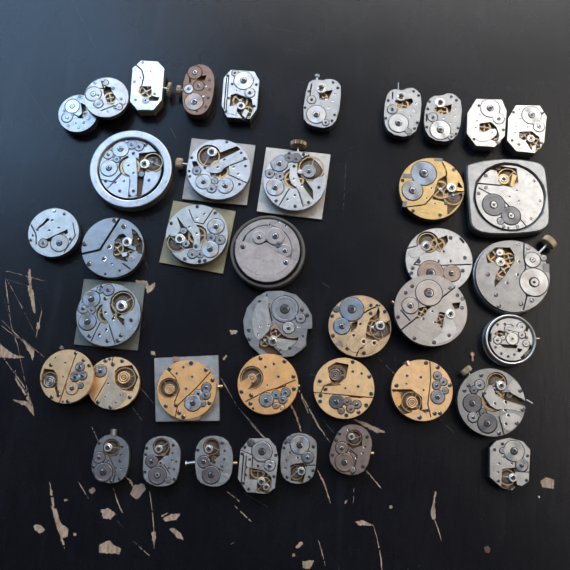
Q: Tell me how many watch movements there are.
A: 40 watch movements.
